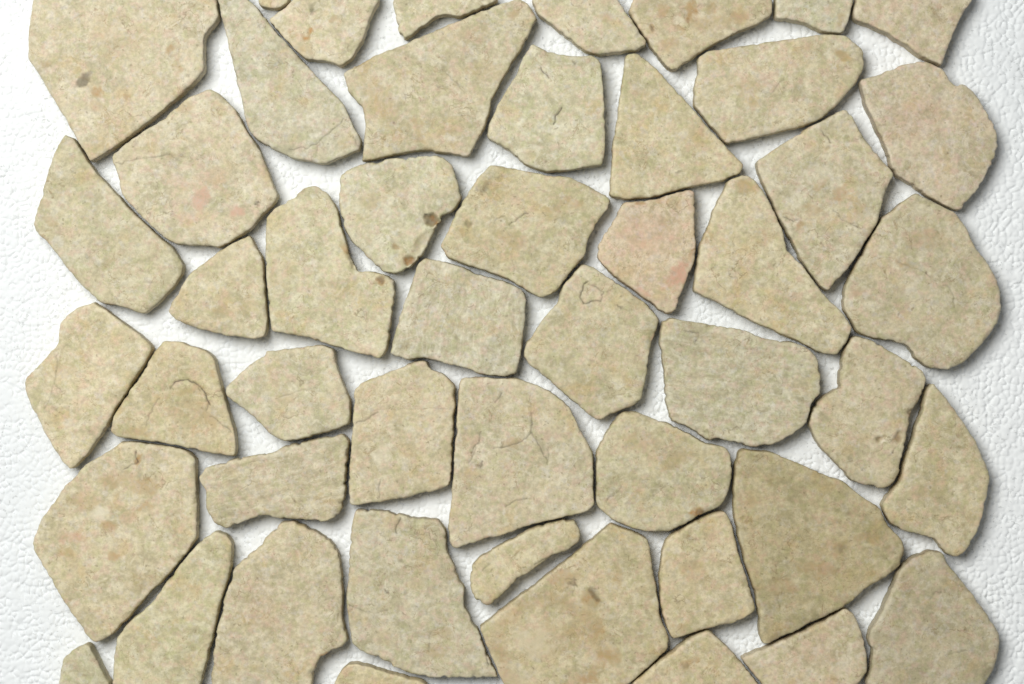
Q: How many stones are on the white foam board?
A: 49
